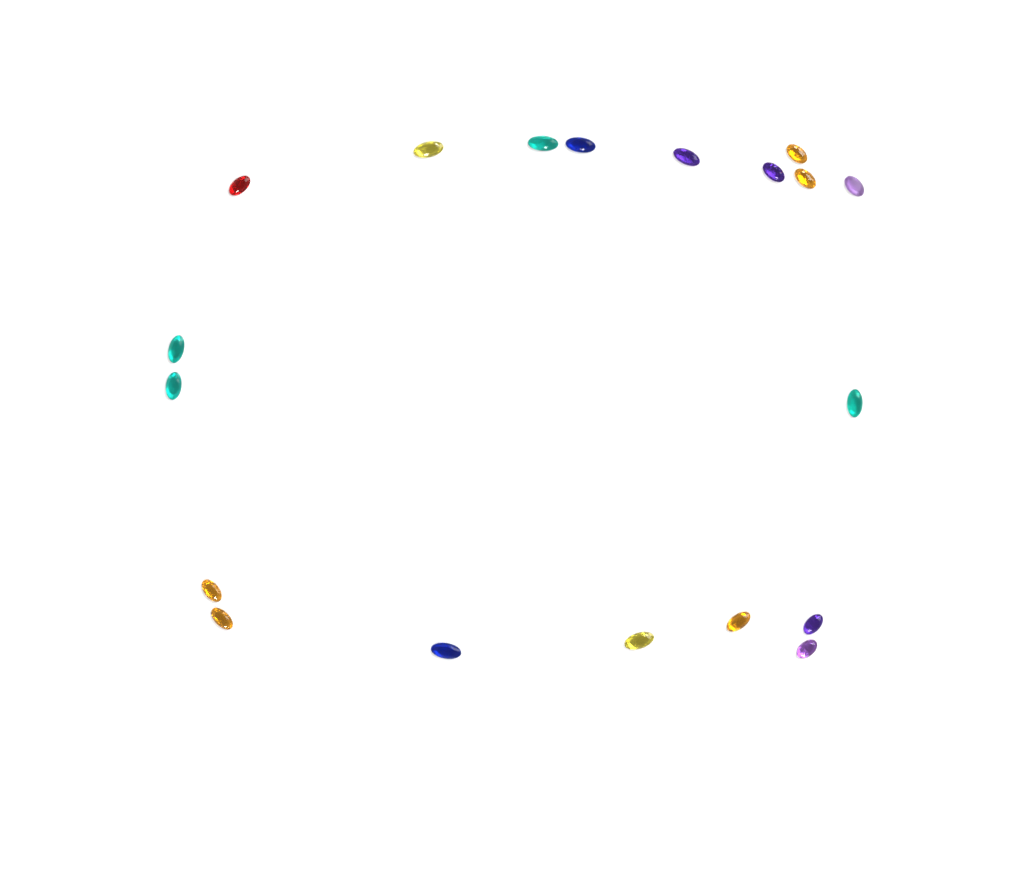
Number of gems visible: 19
